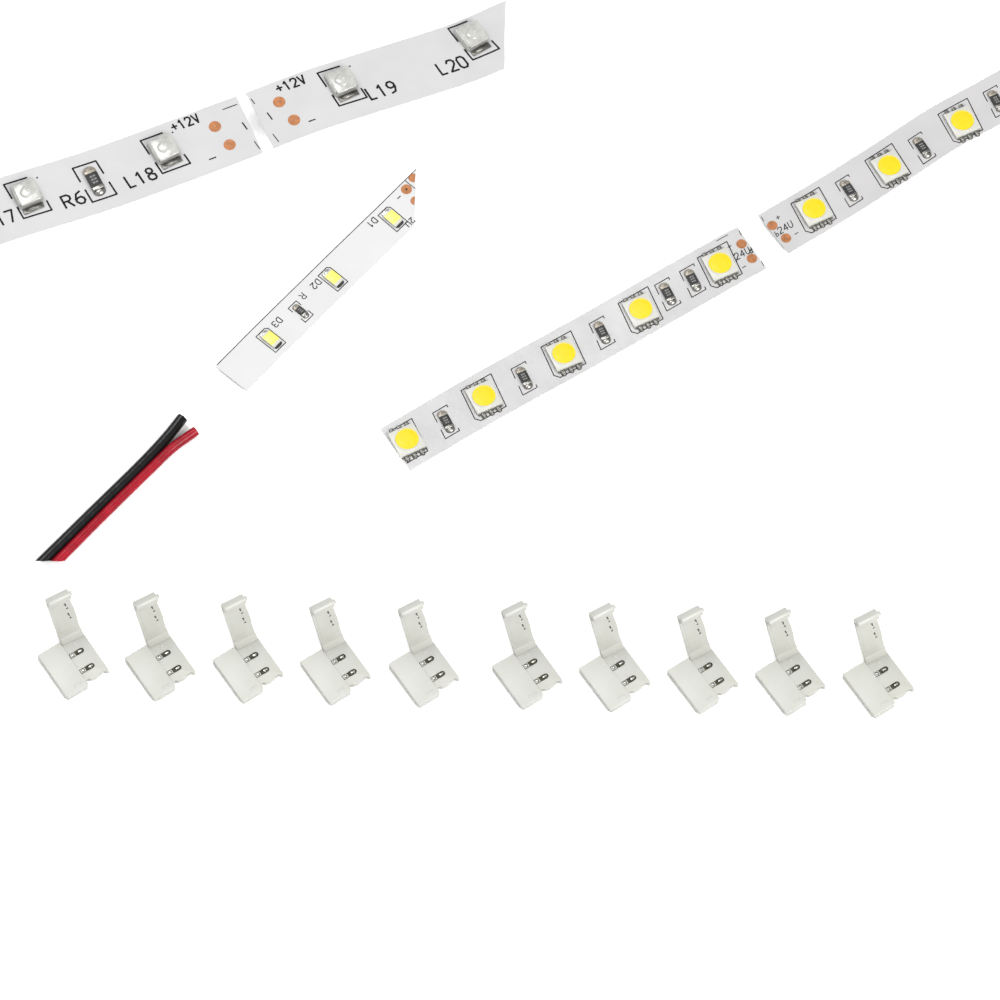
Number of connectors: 10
